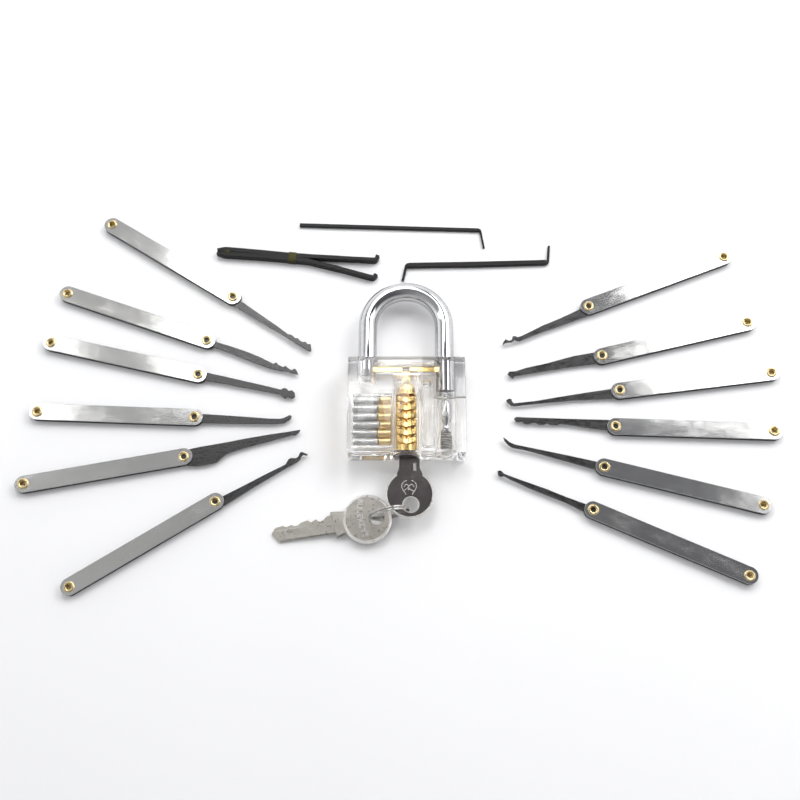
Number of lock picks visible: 12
